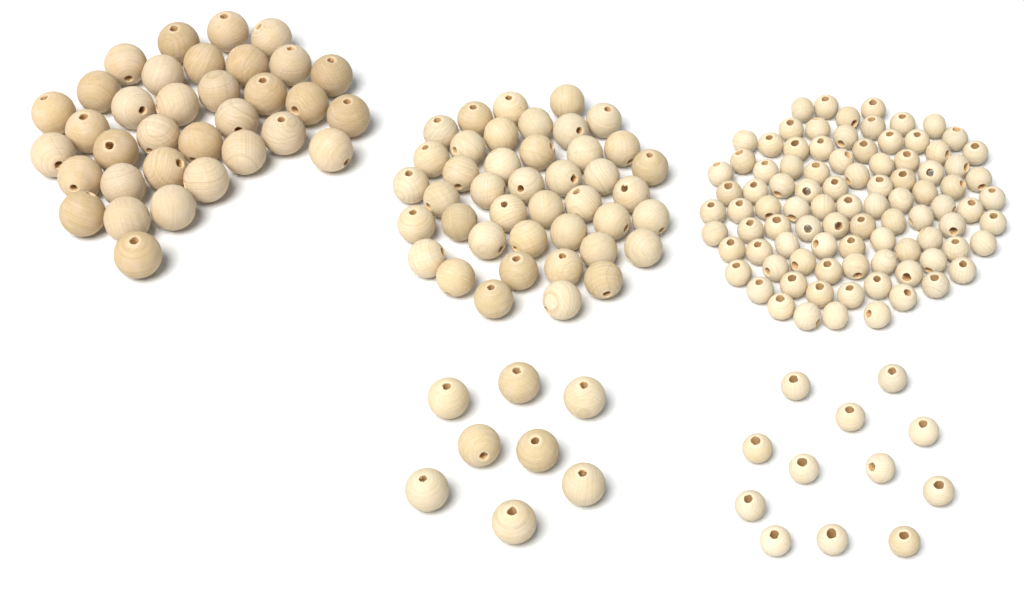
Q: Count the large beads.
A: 34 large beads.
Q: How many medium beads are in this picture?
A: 50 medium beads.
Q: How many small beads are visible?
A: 104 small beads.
